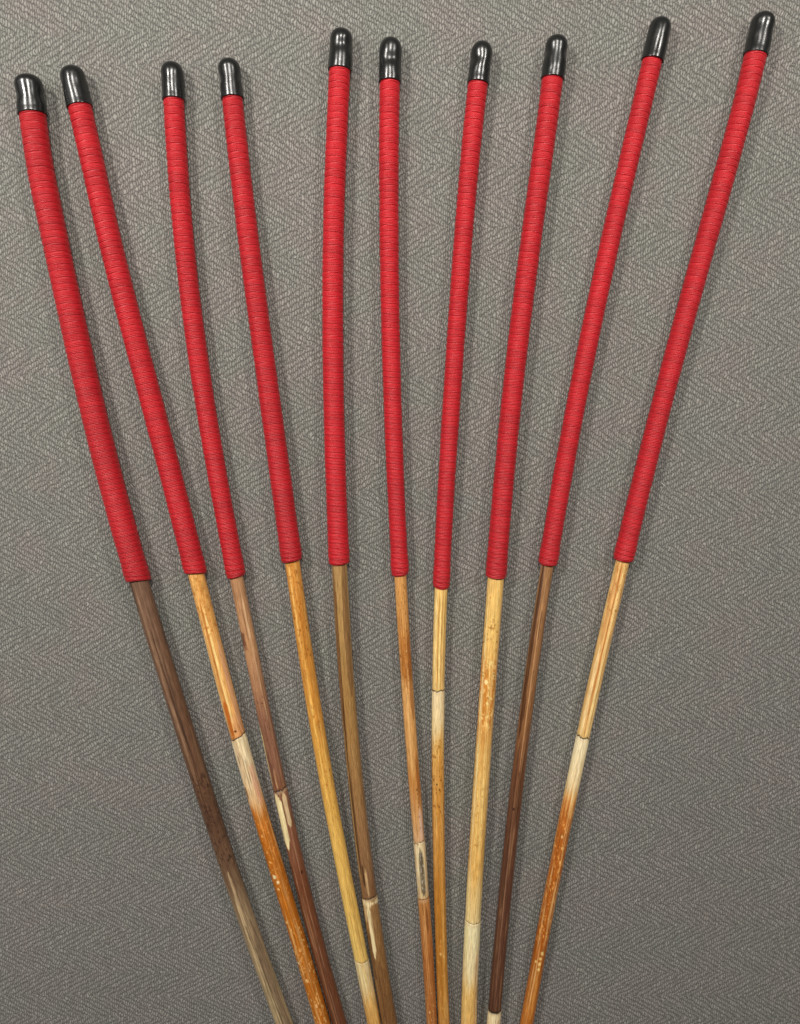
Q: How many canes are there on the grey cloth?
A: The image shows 10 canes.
